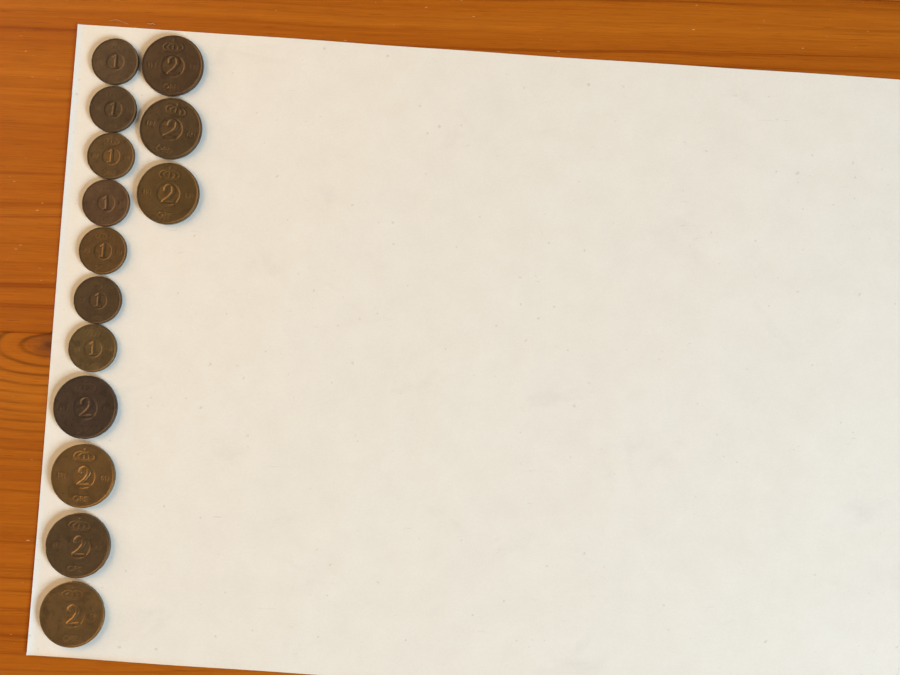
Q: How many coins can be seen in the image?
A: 14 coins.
